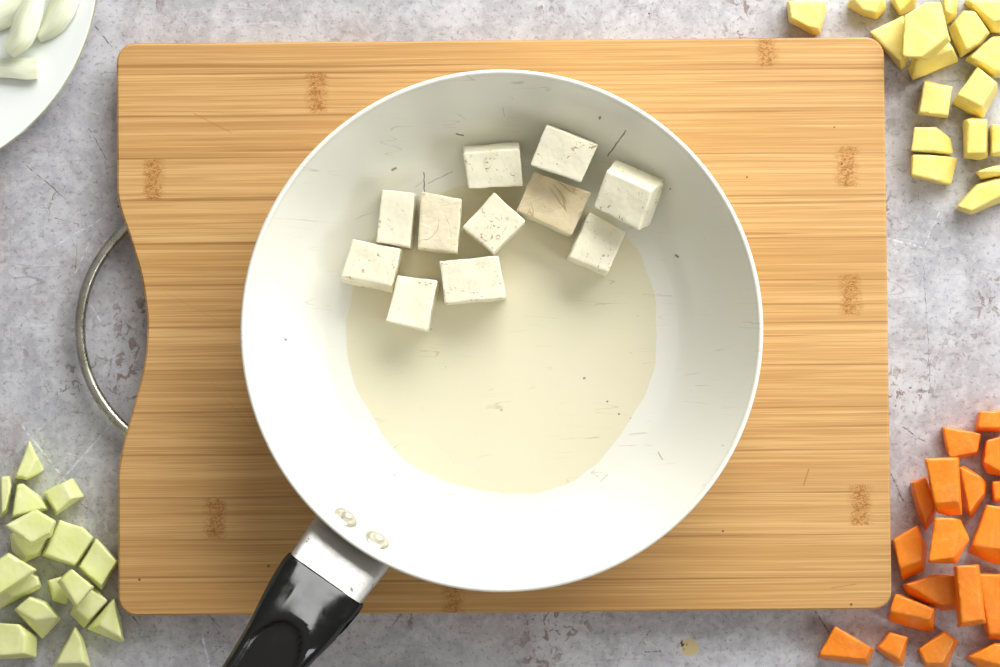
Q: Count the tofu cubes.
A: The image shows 11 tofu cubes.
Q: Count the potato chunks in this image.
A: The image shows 18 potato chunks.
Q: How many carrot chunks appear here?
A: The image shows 18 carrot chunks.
